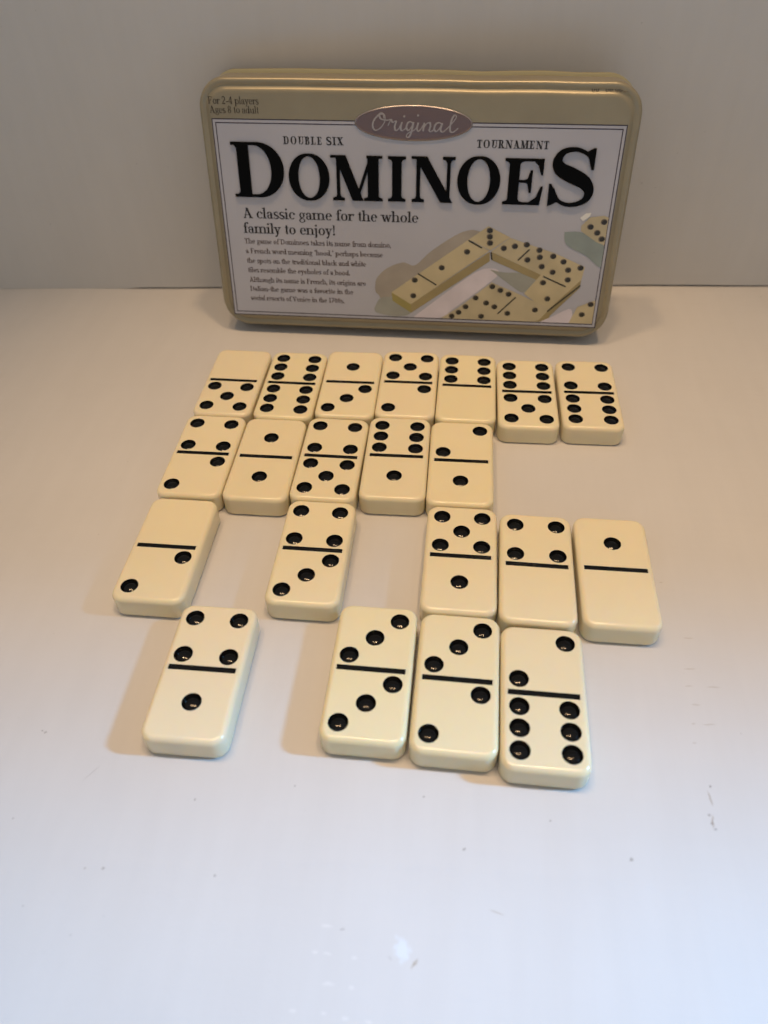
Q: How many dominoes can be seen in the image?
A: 21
